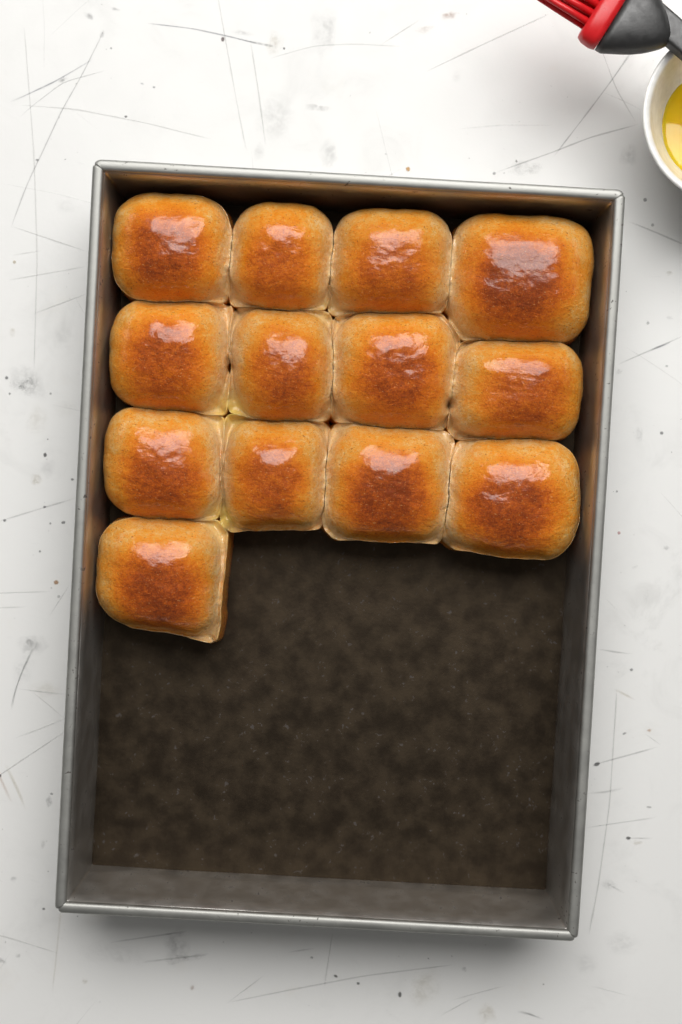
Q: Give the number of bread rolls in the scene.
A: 13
